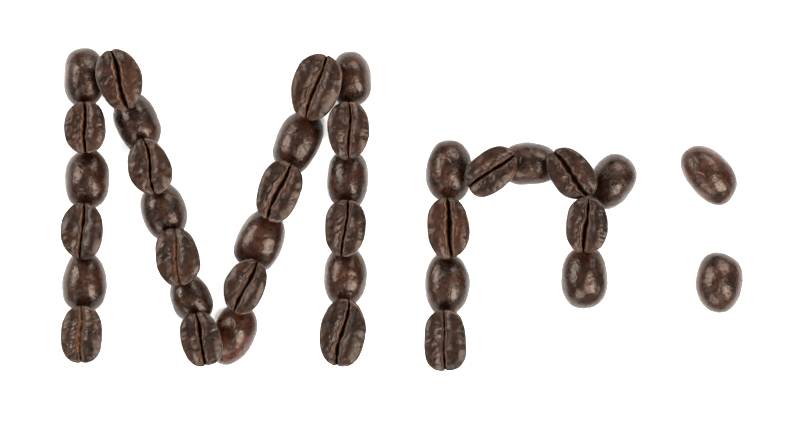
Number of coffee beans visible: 37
